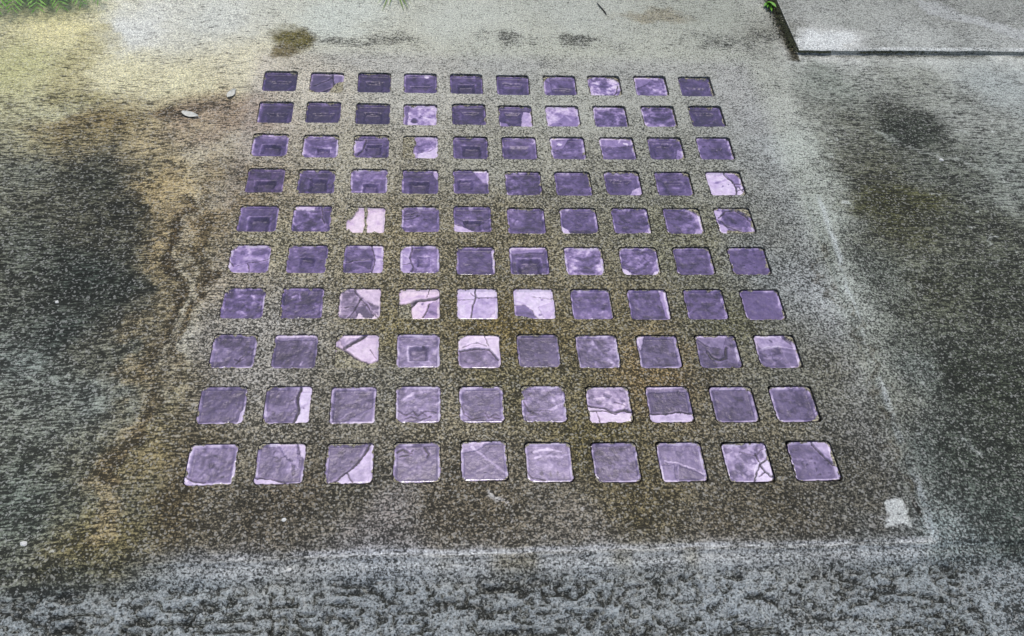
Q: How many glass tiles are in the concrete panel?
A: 100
